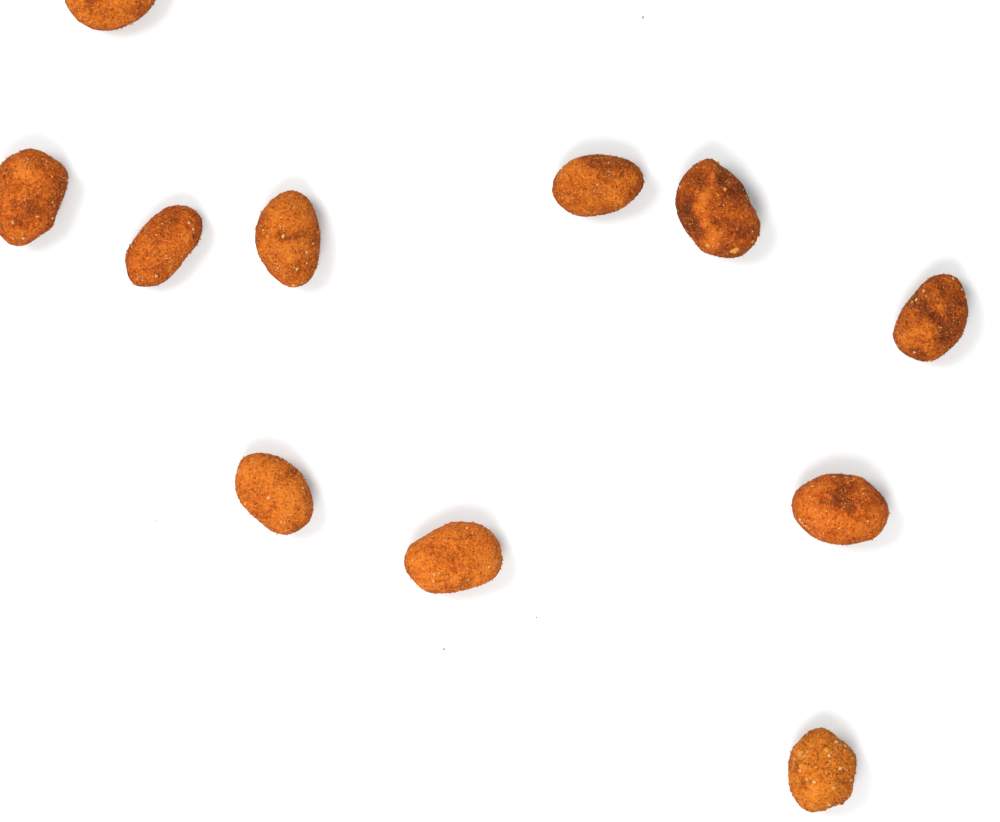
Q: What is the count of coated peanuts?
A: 11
